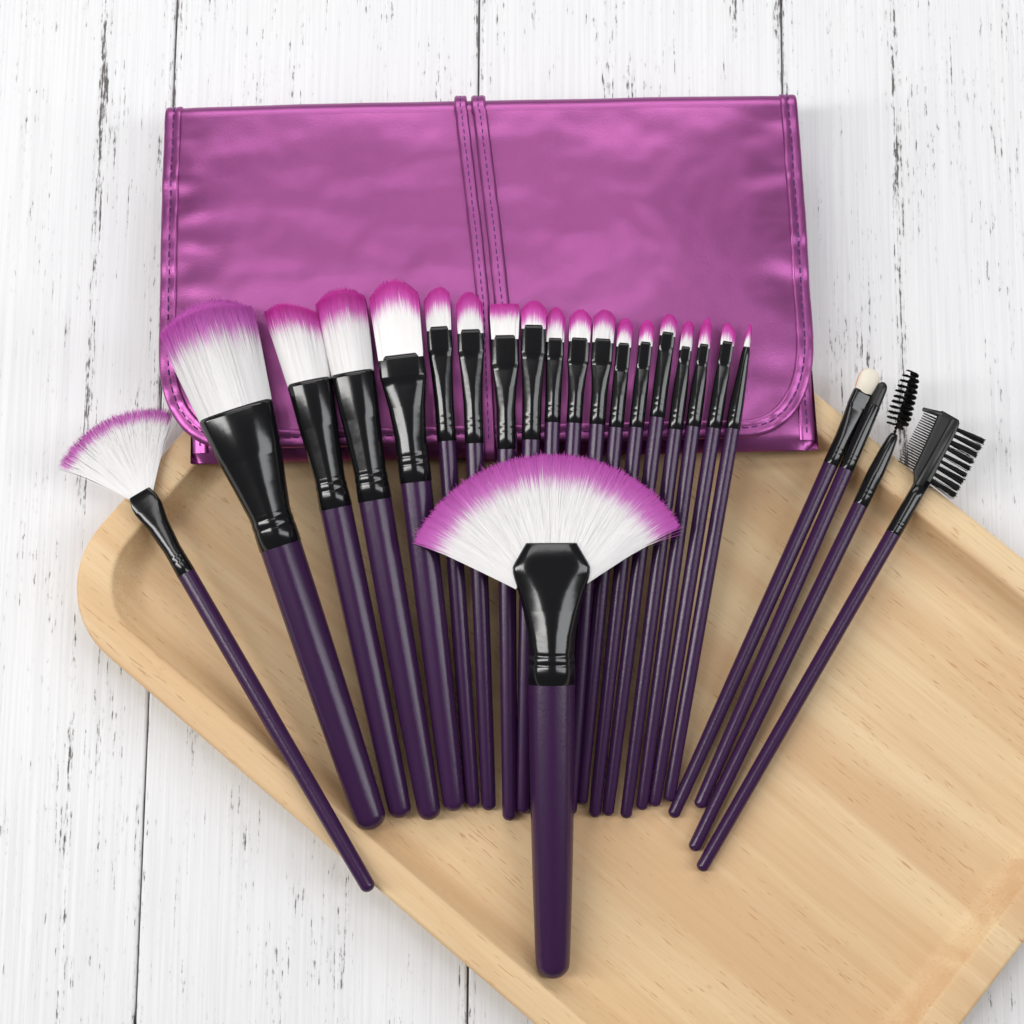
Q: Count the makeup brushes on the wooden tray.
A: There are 24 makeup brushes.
